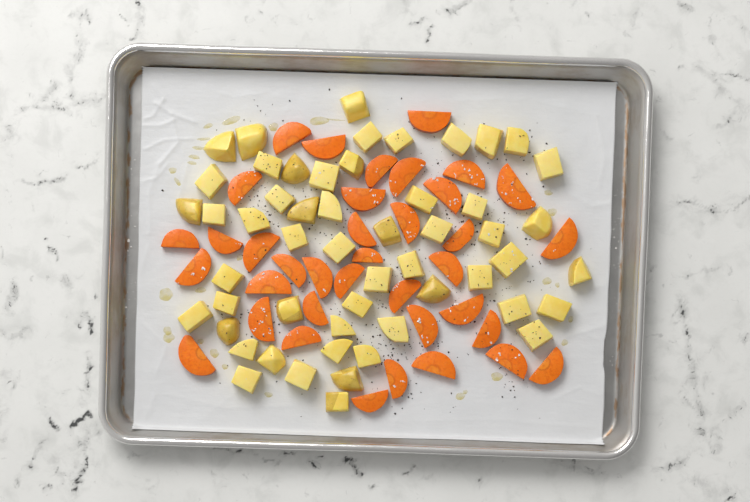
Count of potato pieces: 53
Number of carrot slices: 37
